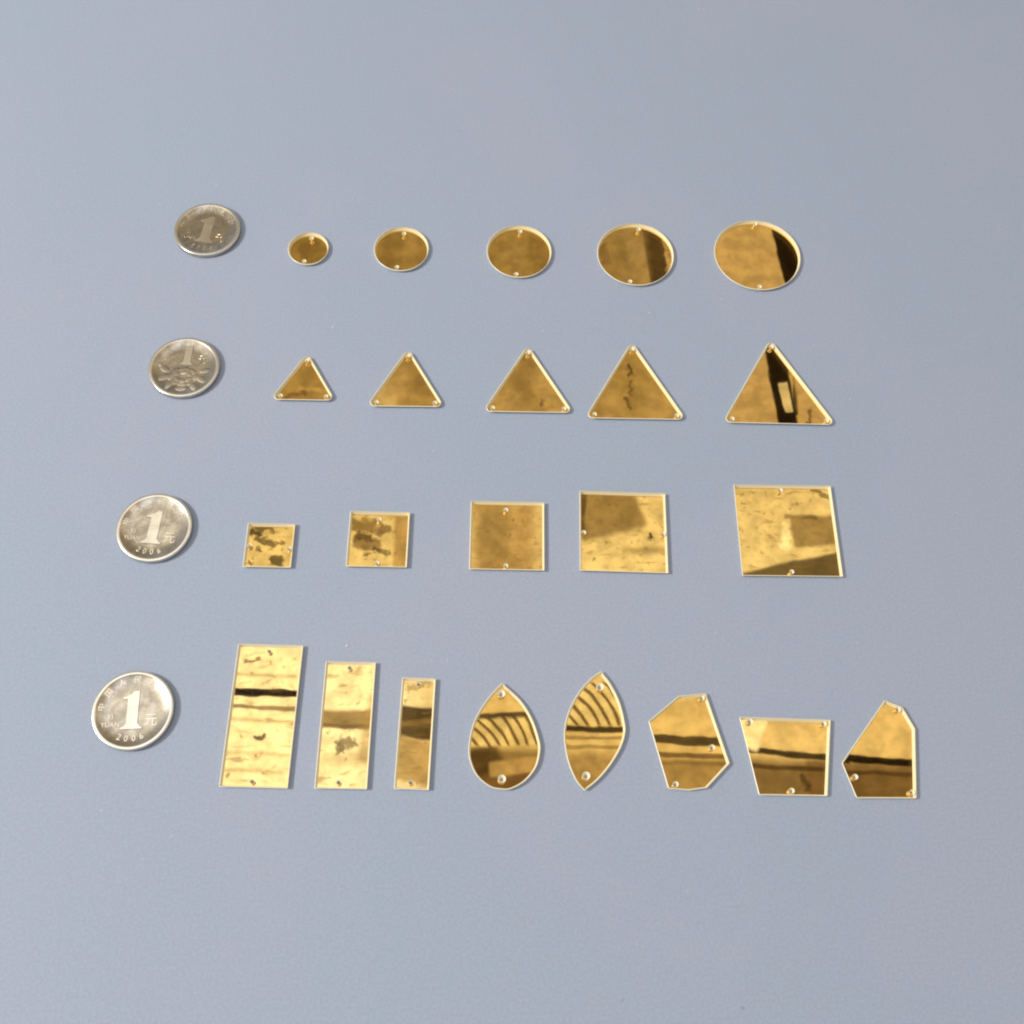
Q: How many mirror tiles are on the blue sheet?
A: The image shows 23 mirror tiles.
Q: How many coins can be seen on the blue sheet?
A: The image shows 4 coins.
